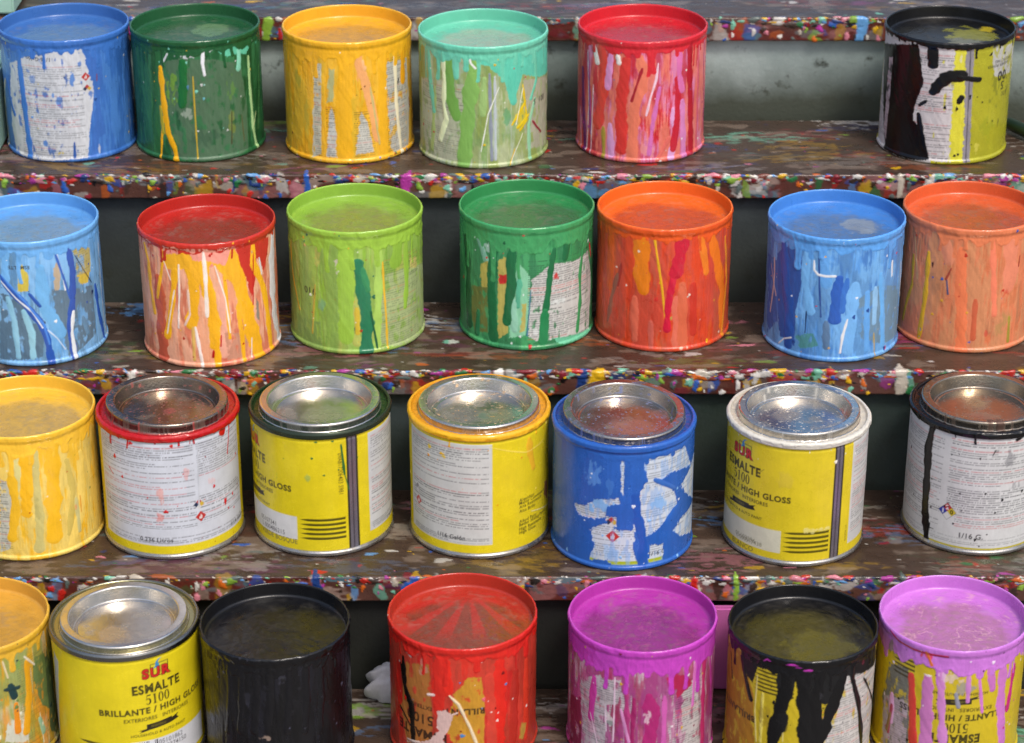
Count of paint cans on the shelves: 27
